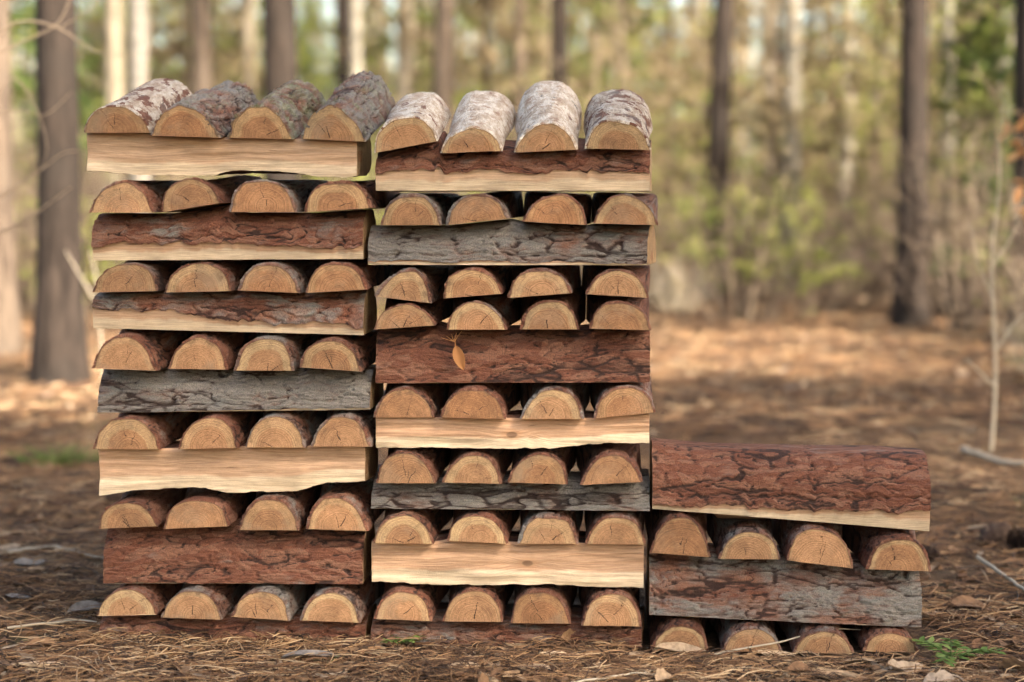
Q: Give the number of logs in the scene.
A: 84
